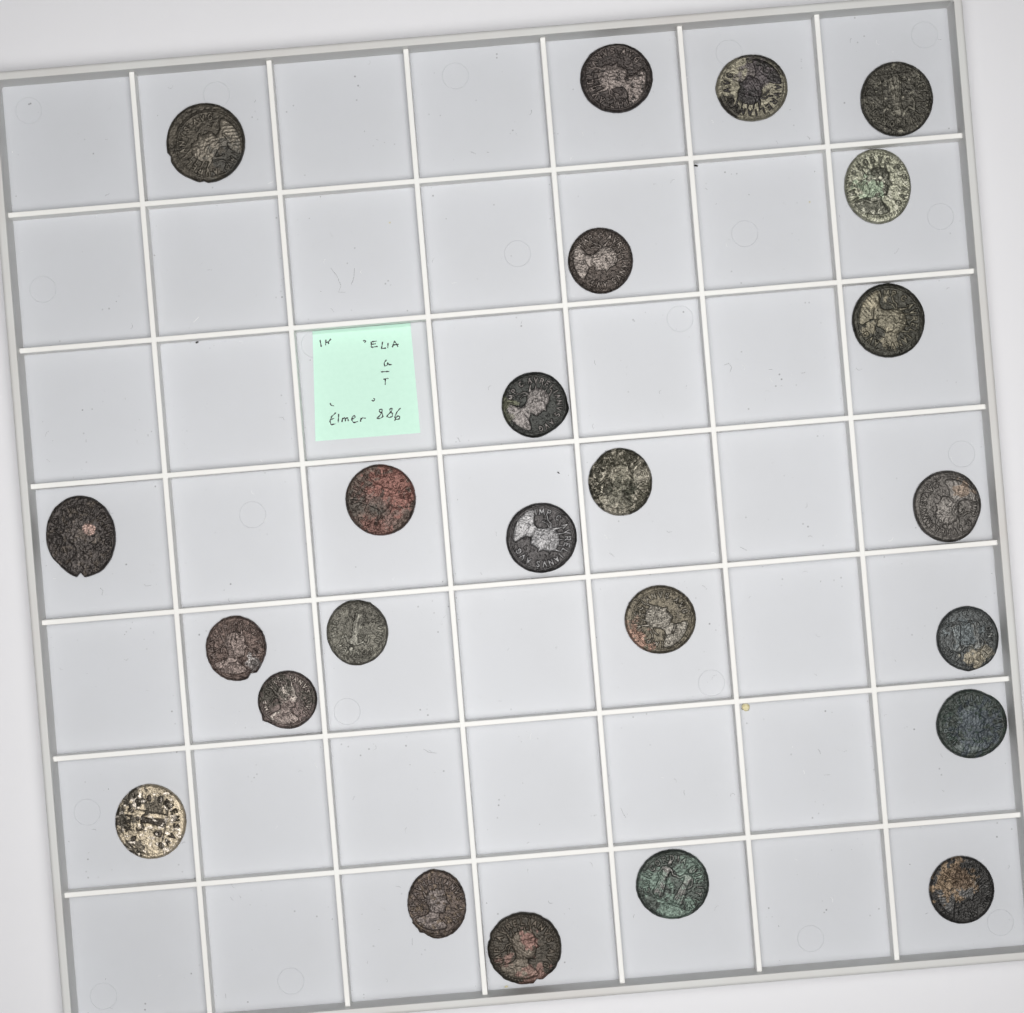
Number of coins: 24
